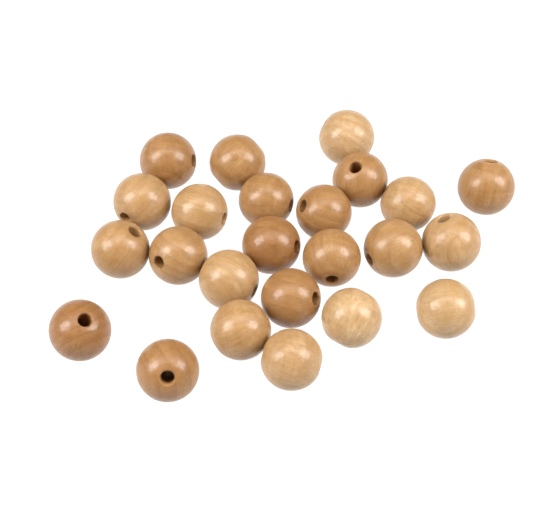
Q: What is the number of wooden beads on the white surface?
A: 24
